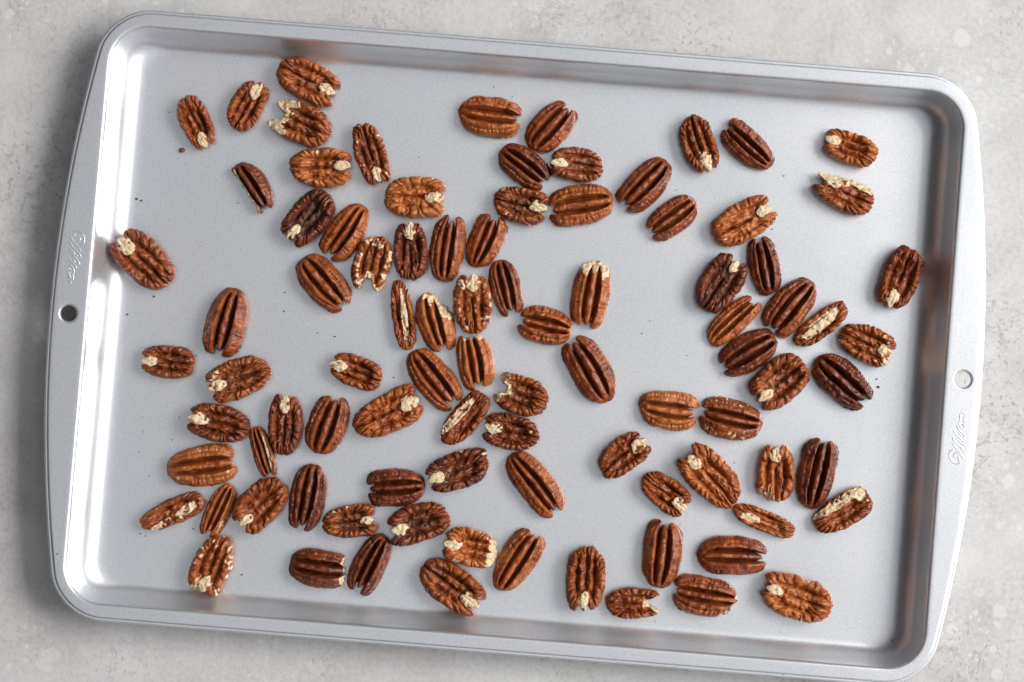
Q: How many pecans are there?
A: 91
